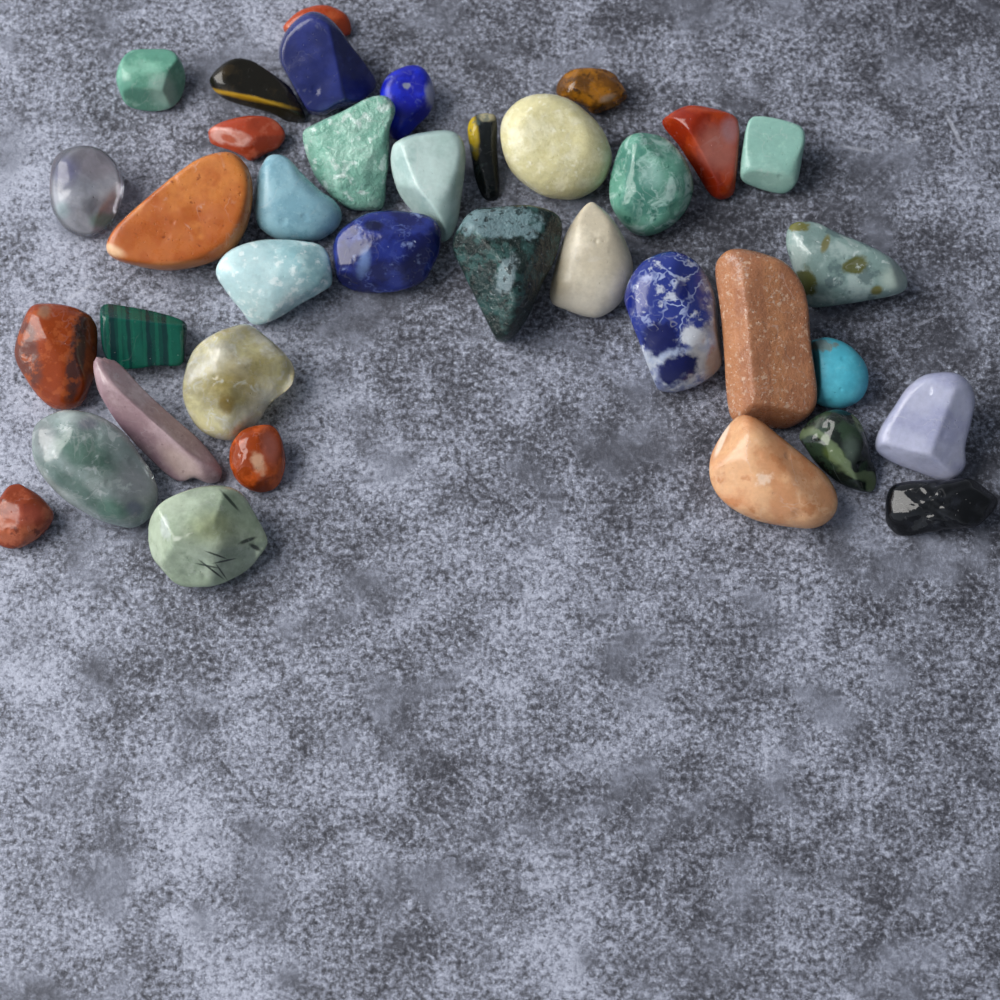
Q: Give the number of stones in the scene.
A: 37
